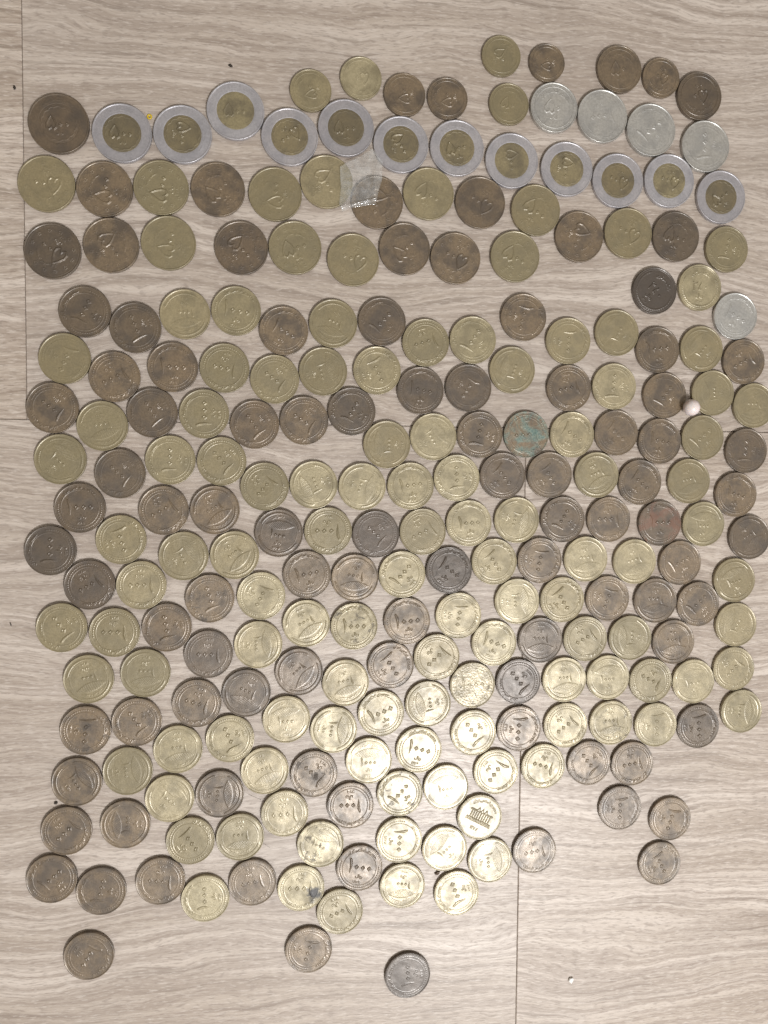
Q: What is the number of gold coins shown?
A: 120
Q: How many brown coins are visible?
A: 101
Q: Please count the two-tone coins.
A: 12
